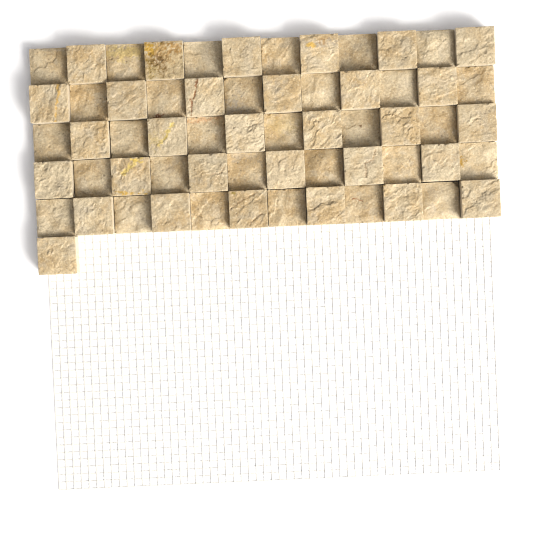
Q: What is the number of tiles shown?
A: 61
